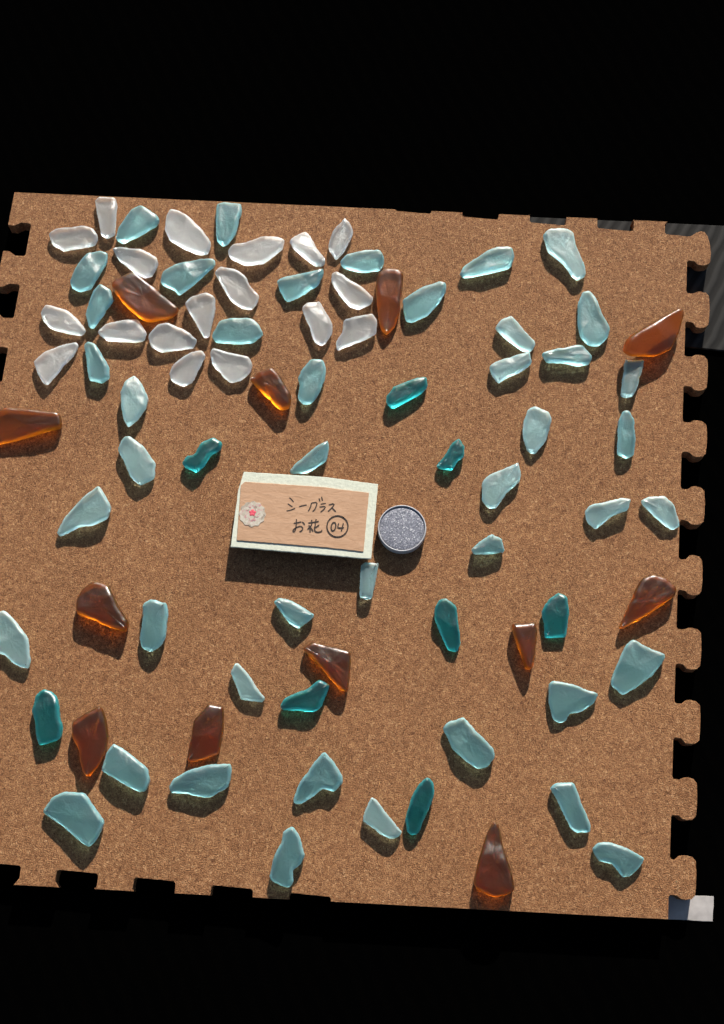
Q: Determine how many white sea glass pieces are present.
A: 18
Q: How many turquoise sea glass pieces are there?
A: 52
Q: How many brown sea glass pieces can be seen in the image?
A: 12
